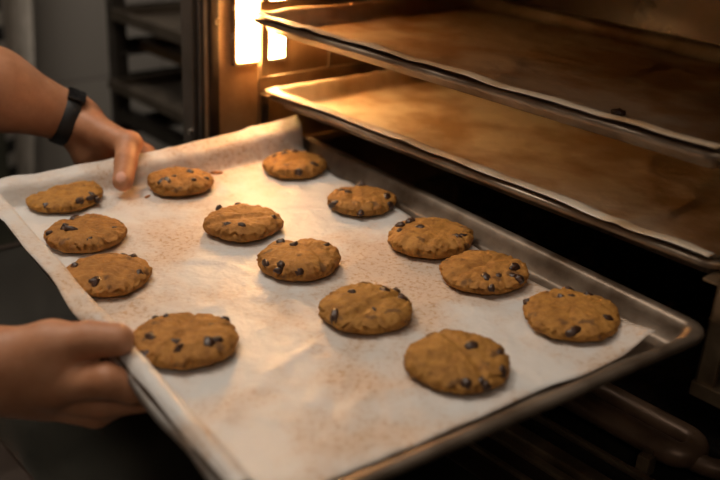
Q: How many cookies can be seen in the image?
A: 14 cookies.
